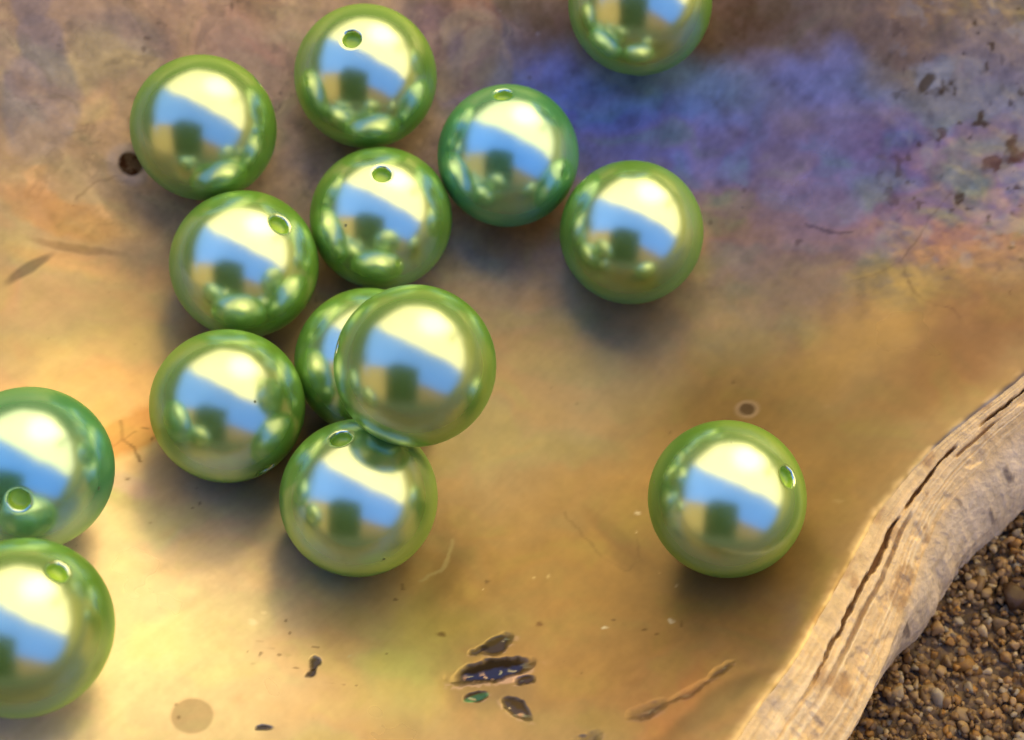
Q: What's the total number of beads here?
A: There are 14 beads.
